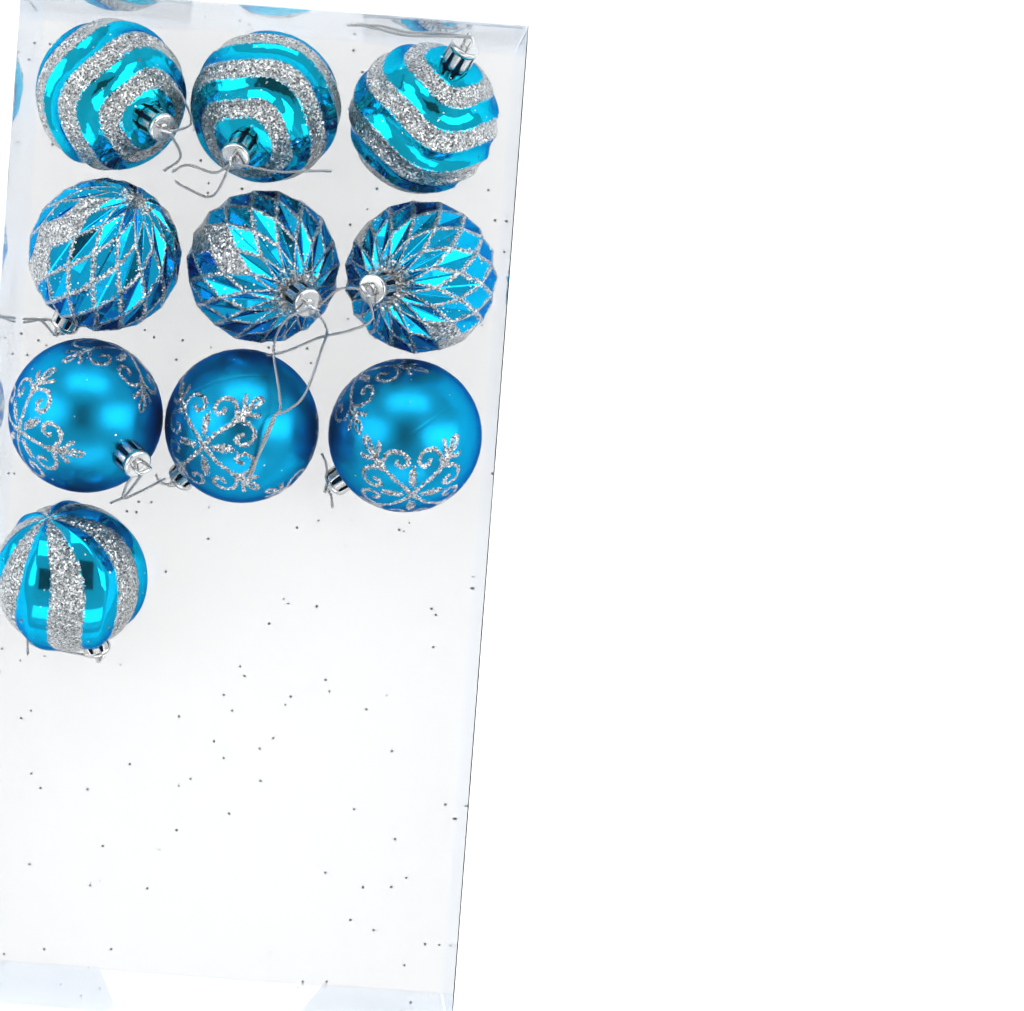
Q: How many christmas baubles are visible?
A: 10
